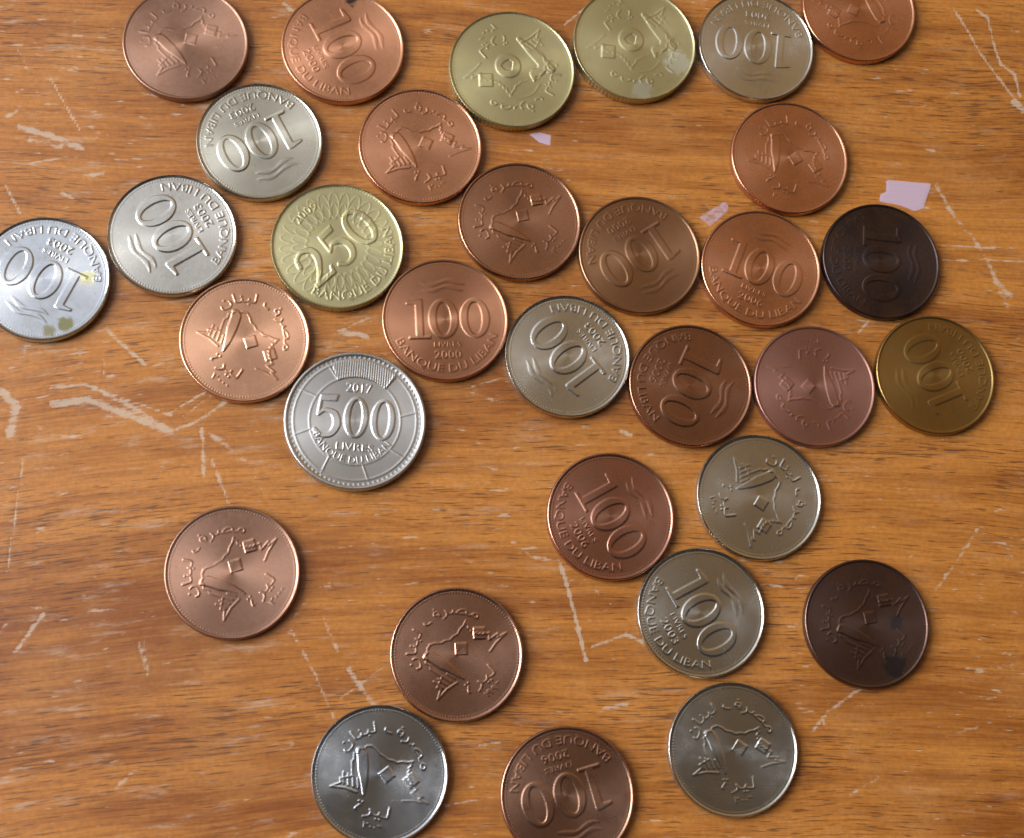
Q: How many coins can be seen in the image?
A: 32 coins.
